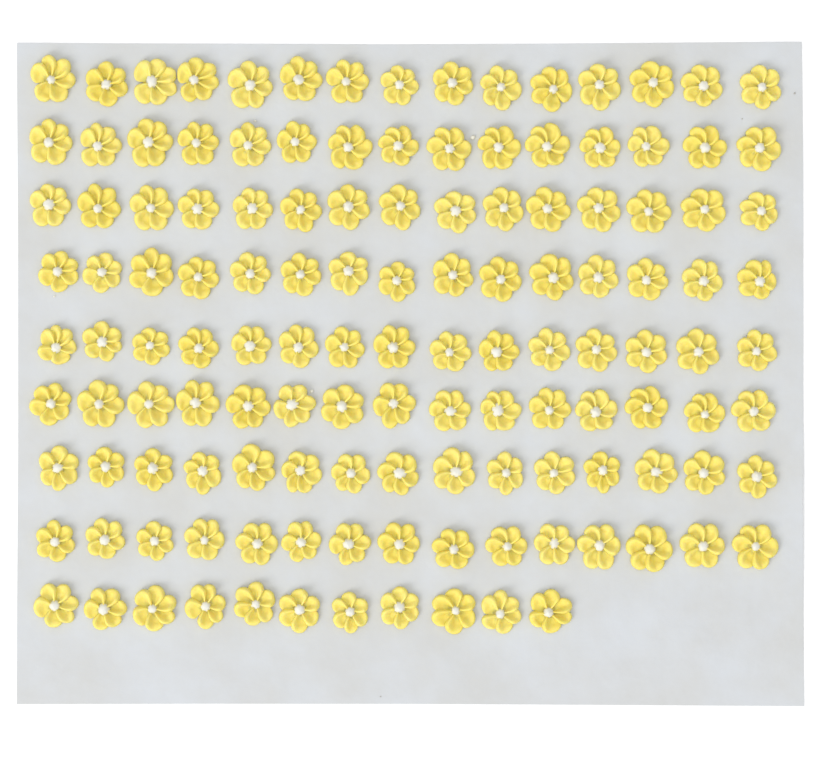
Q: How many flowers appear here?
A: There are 131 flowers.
